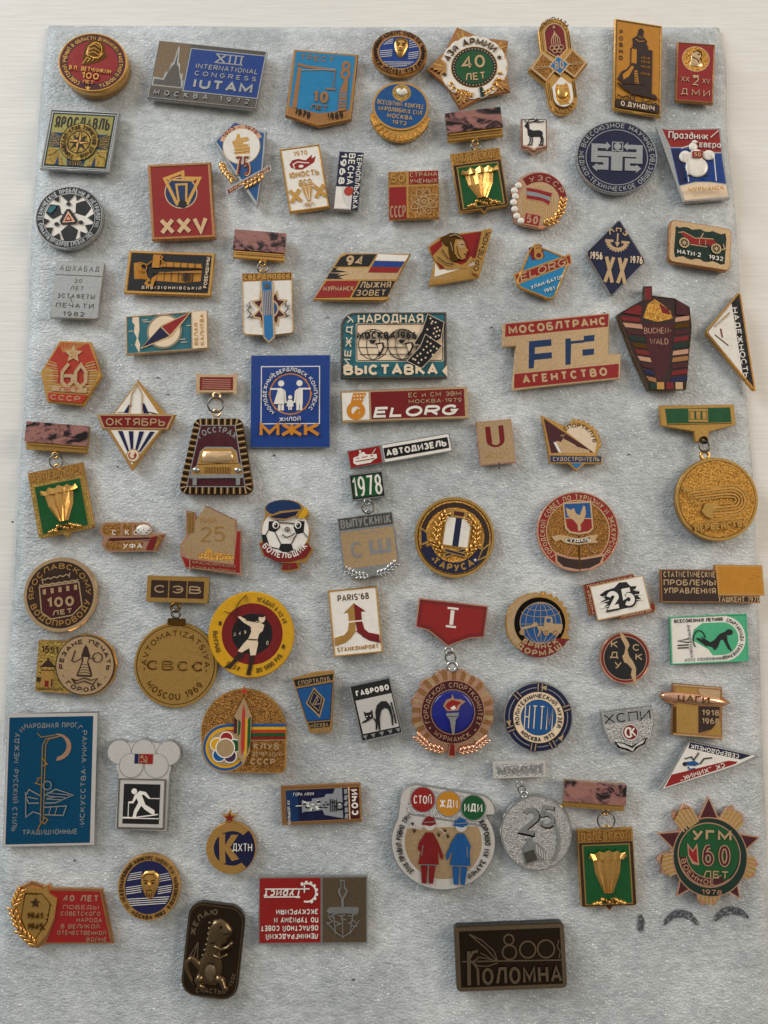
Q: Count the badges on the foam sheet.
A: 81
